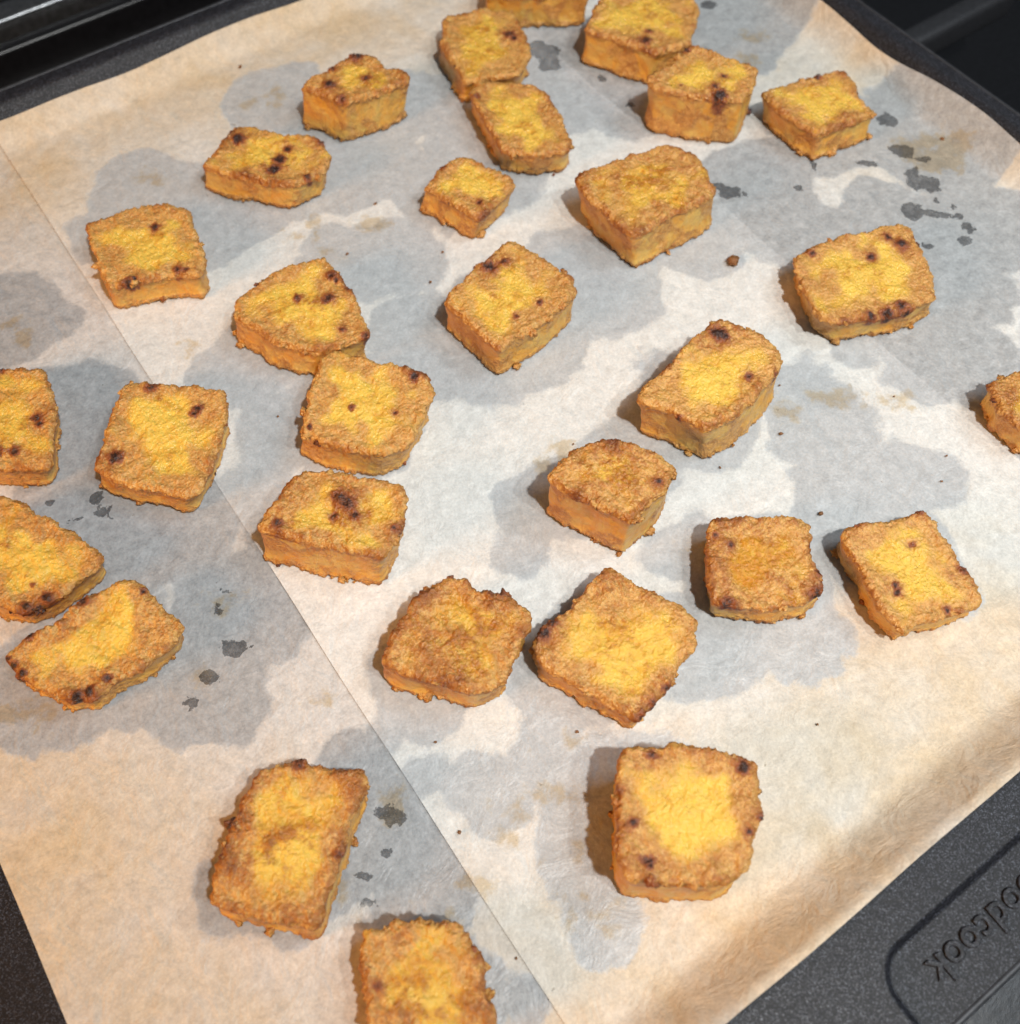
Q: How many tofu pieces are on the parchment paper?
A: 30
